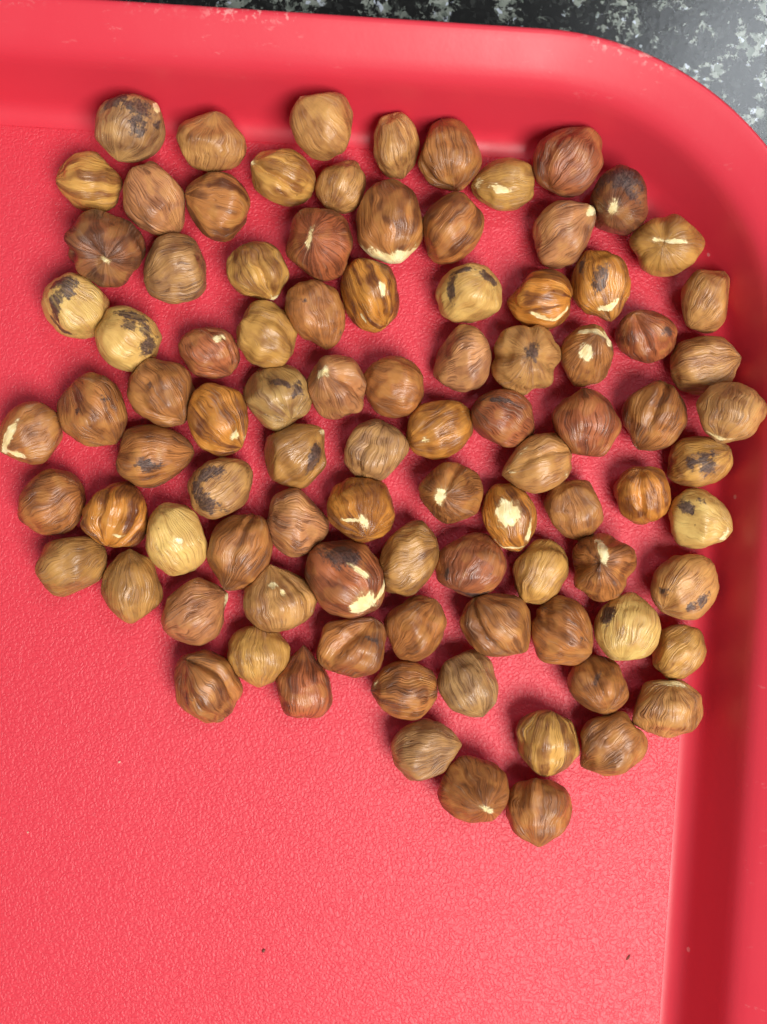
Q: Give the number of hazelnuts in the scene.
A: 93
